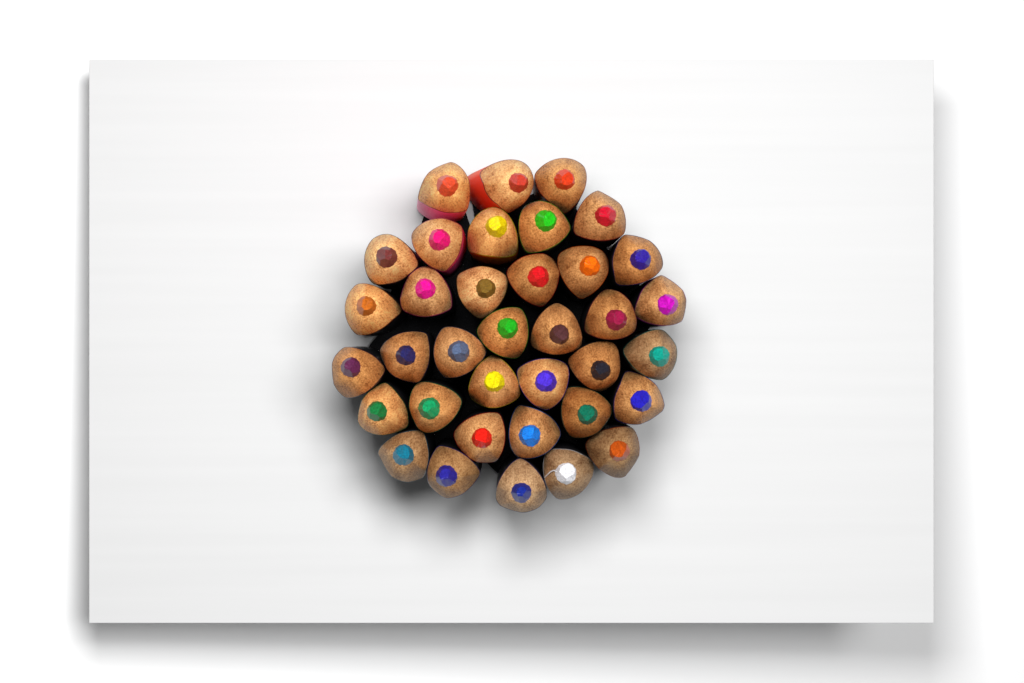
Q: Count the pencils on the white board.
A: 36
